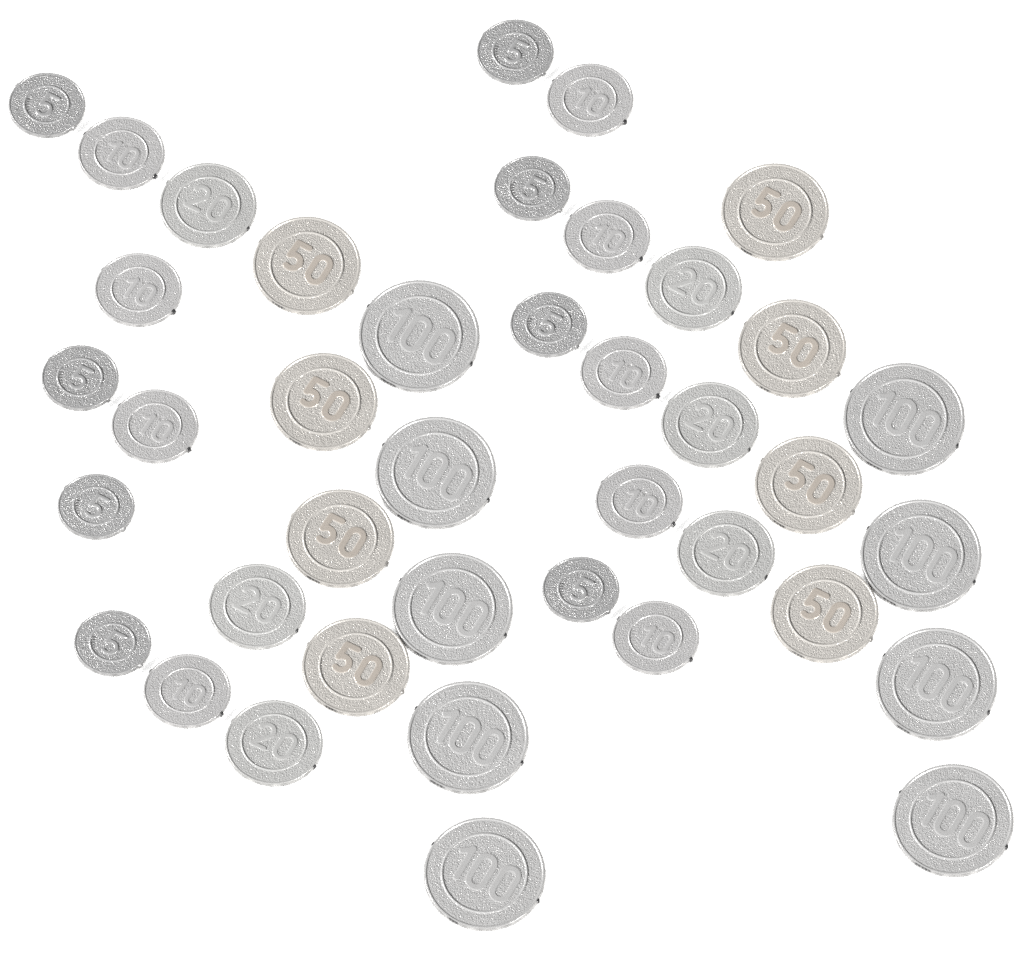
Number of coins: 40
